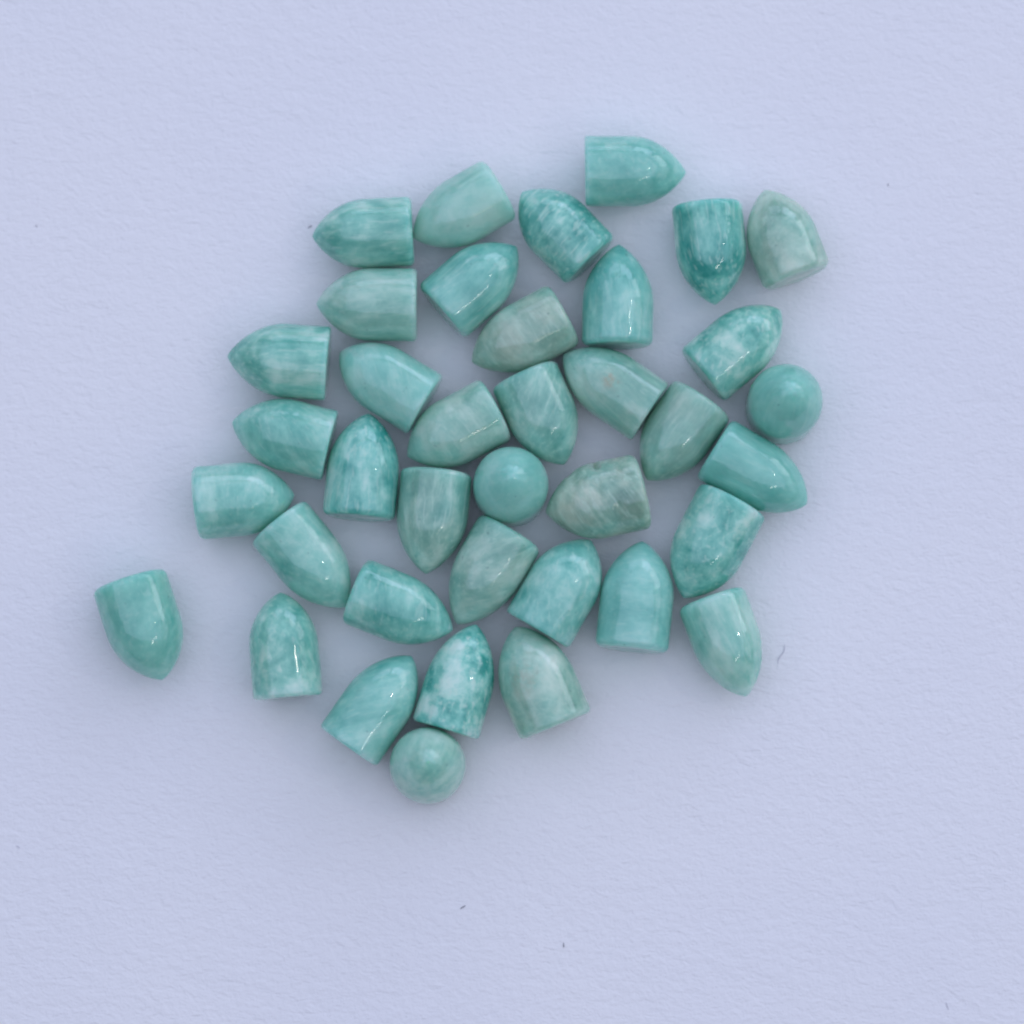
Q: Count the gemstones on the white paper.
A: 38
